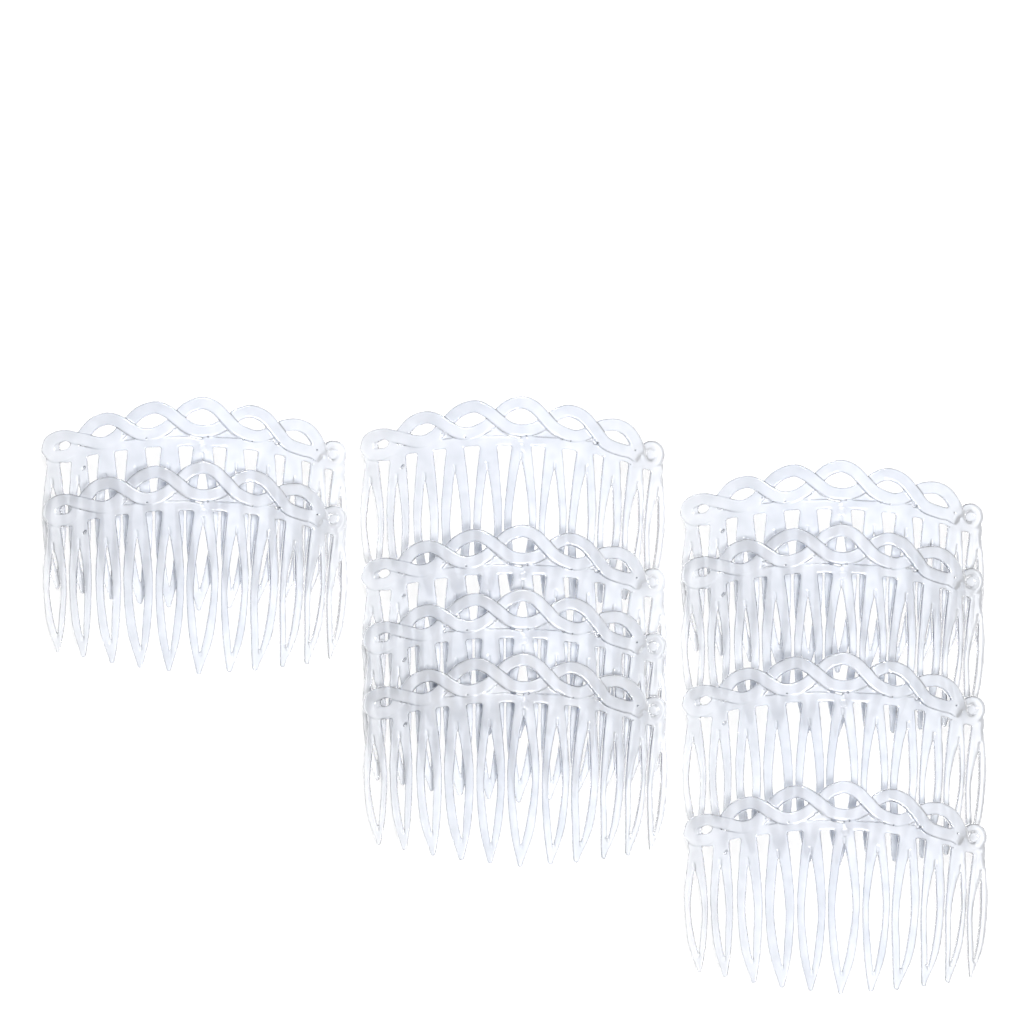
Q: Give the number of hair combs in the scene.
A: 10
